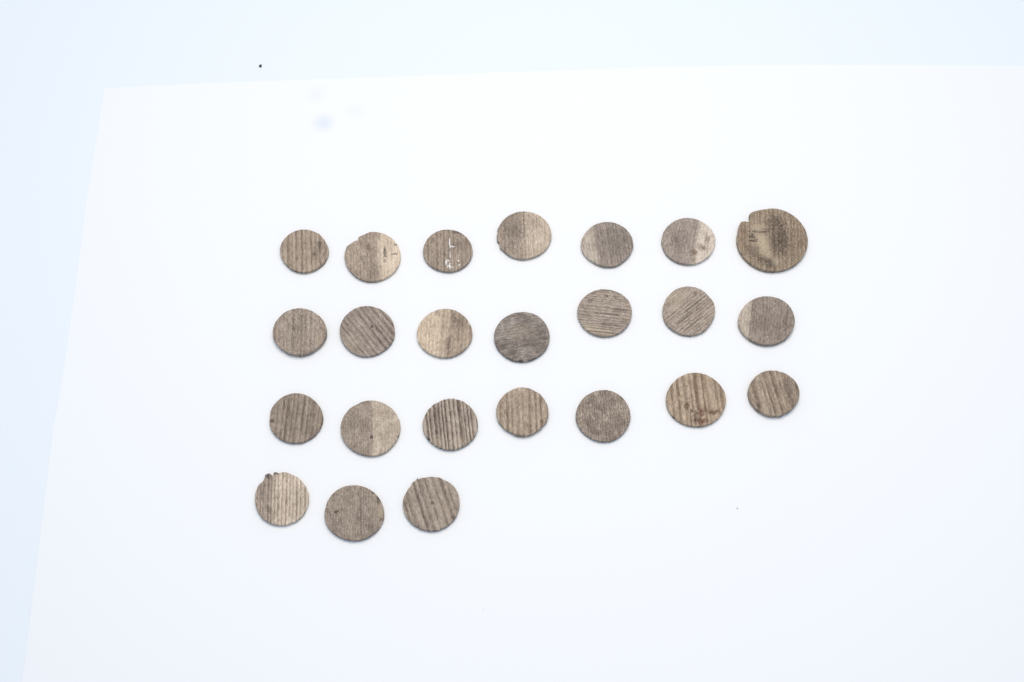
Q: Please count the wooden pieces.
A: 24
